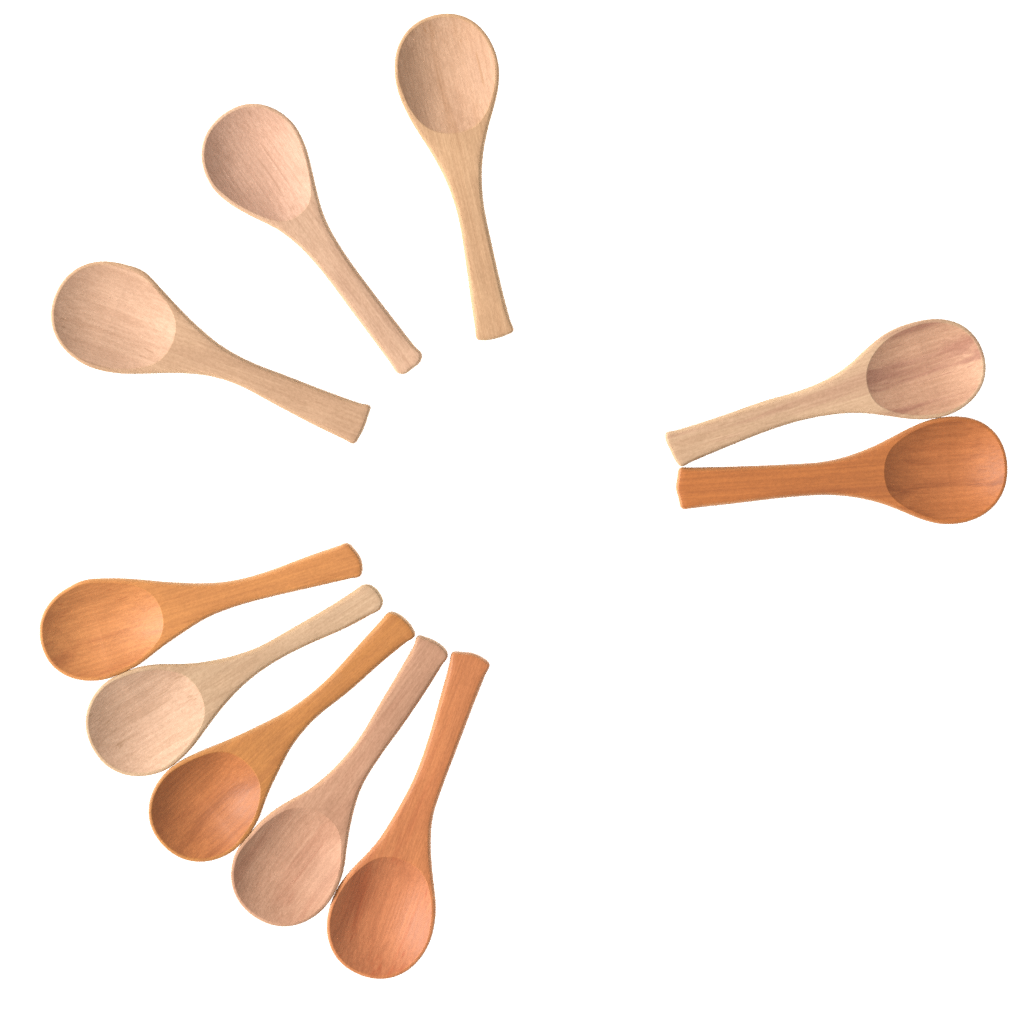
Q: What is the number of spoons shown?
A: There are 10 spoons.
